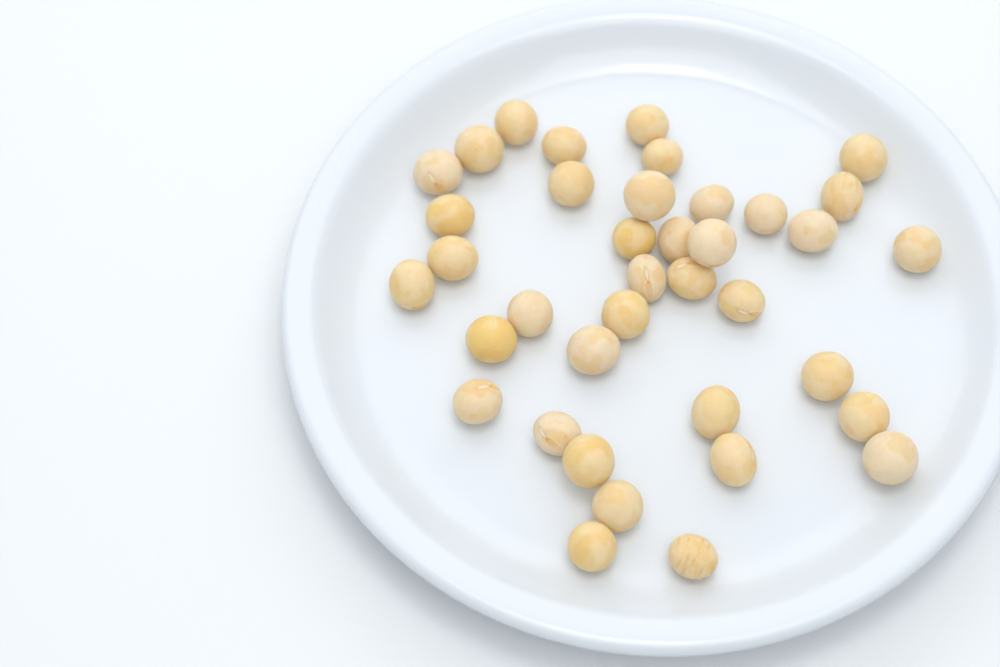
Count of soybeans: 38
